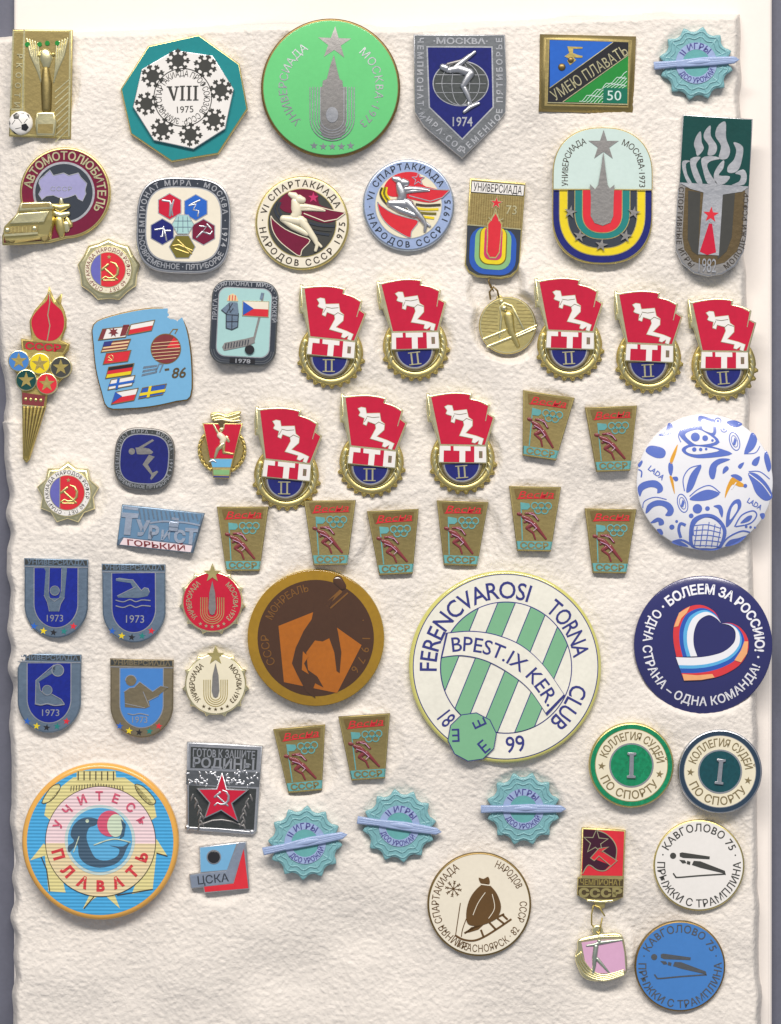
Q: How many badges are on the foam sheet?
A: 61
